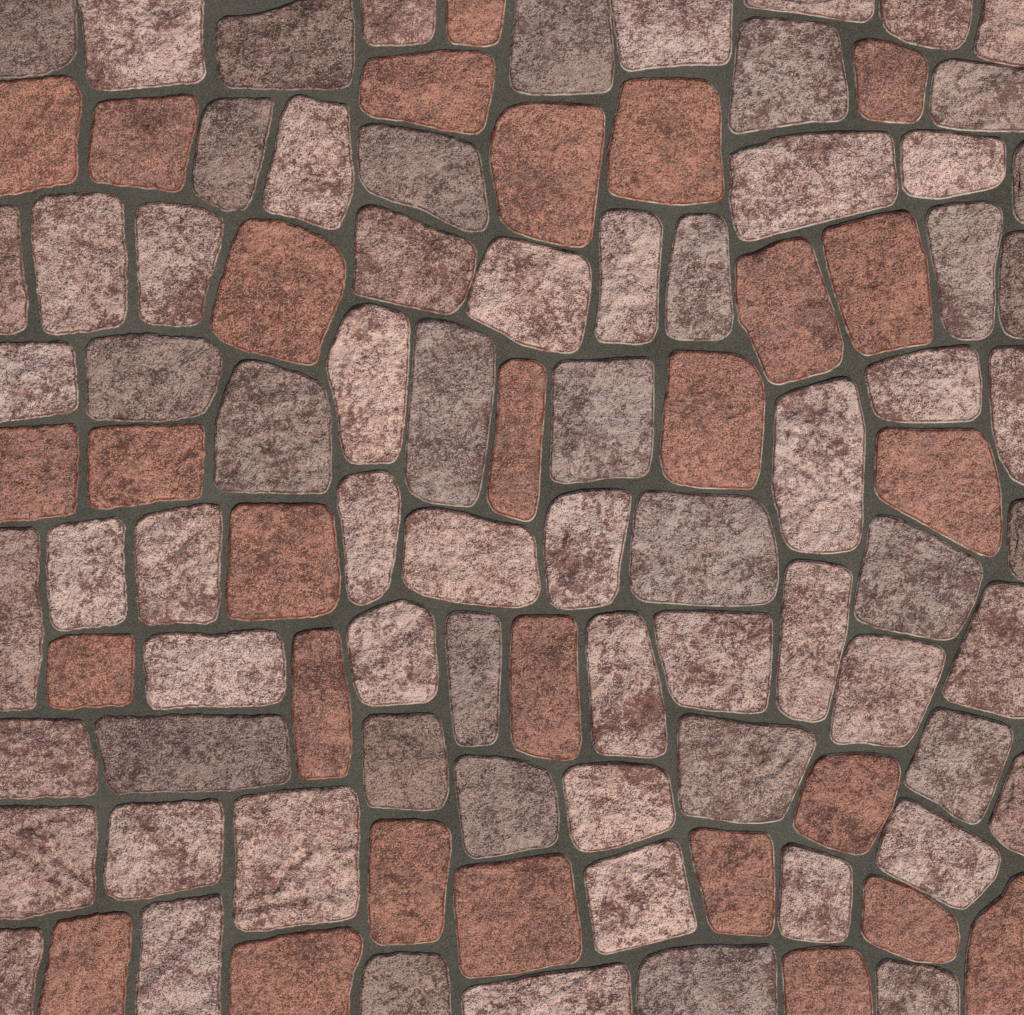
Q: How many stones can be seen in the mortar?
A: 100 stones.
